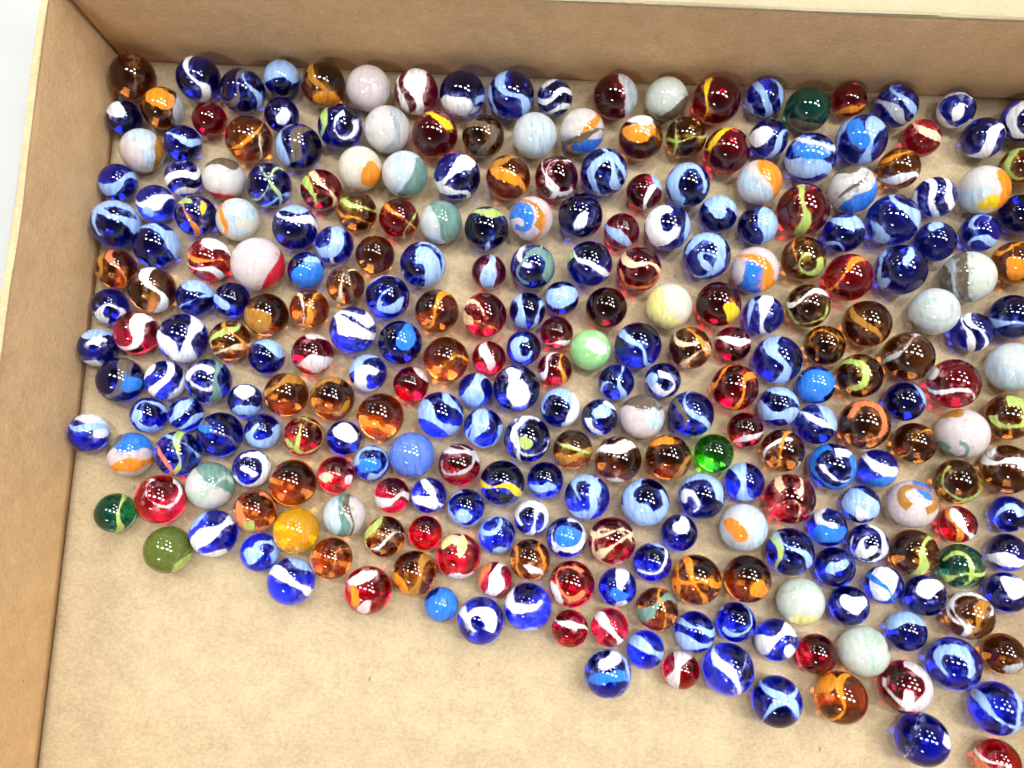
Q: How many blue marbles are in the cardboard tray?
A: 138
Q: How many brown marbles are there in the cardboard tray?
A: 53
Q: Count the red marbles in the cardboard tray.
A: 50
